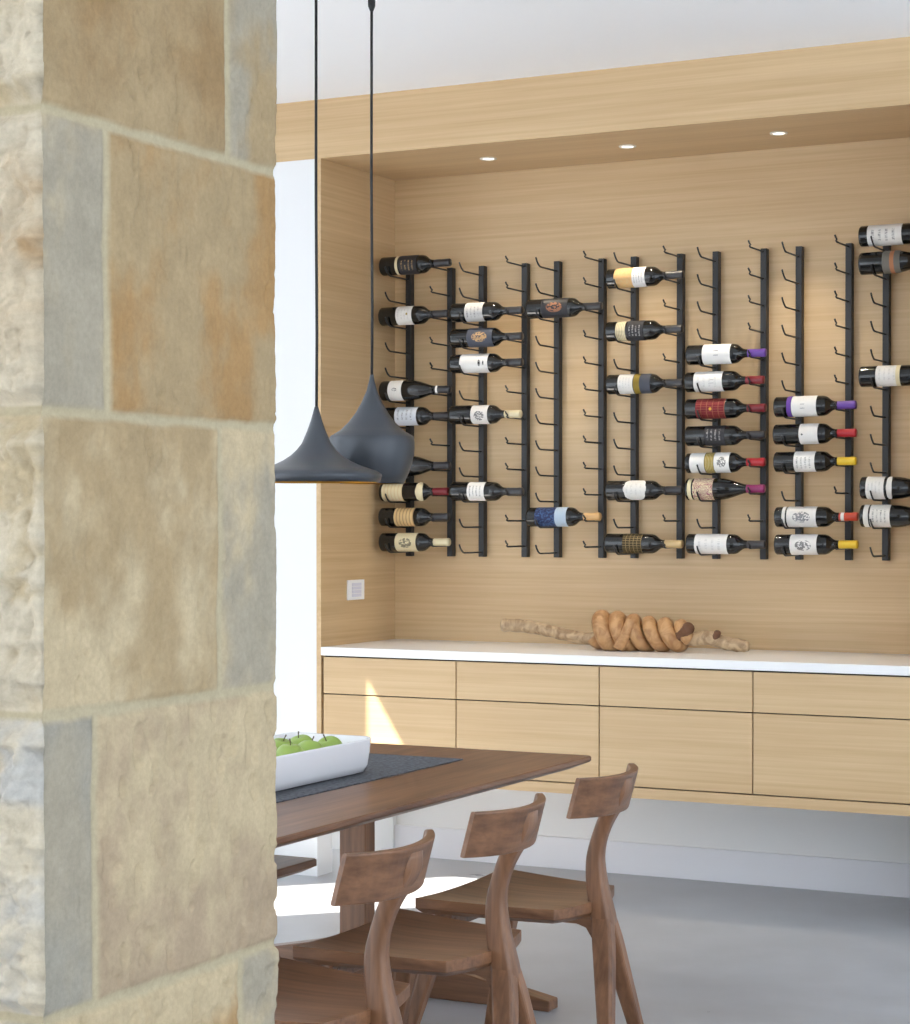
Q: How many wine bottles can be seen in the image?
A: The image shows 37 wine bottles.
